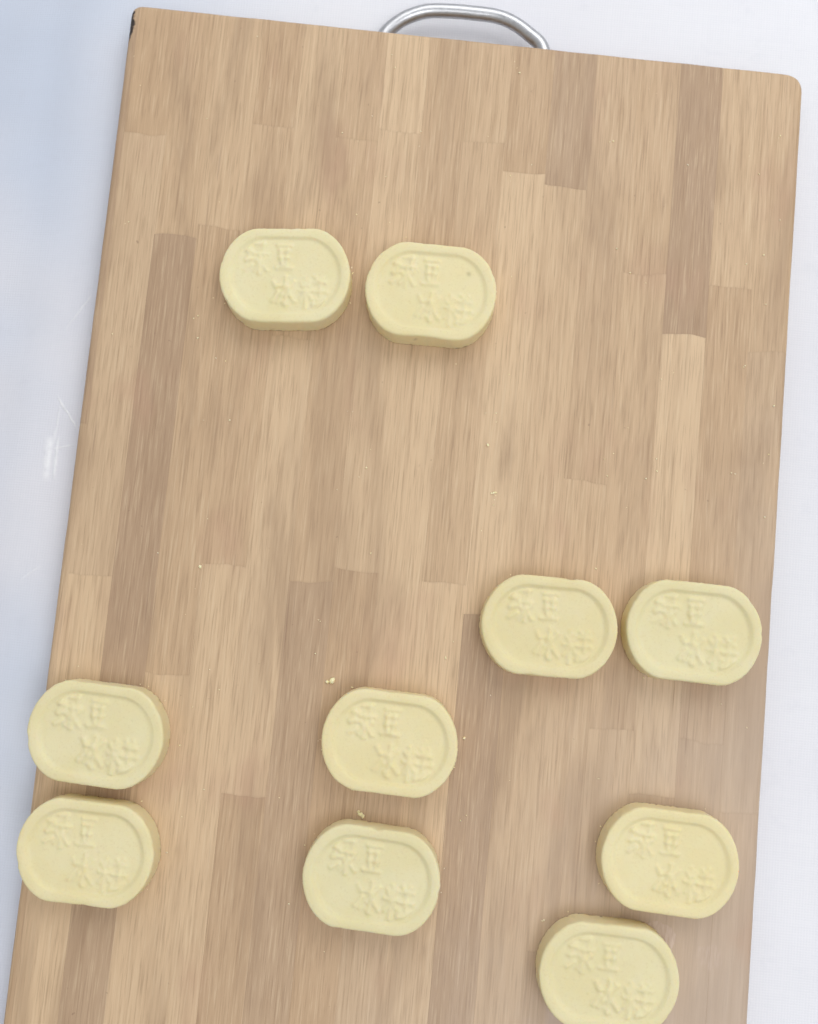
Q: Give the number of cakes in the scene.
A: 10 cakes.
